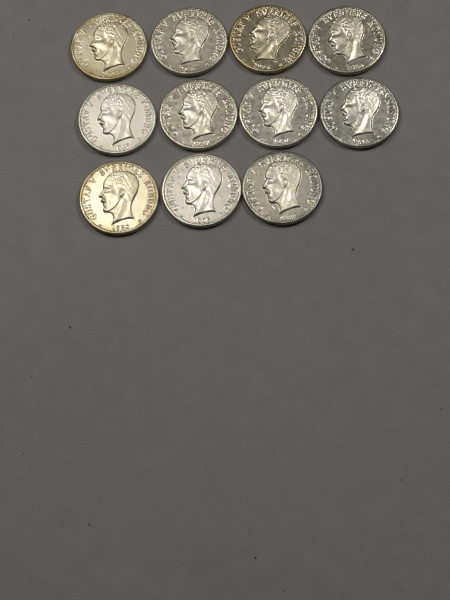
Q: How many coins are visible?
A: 11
